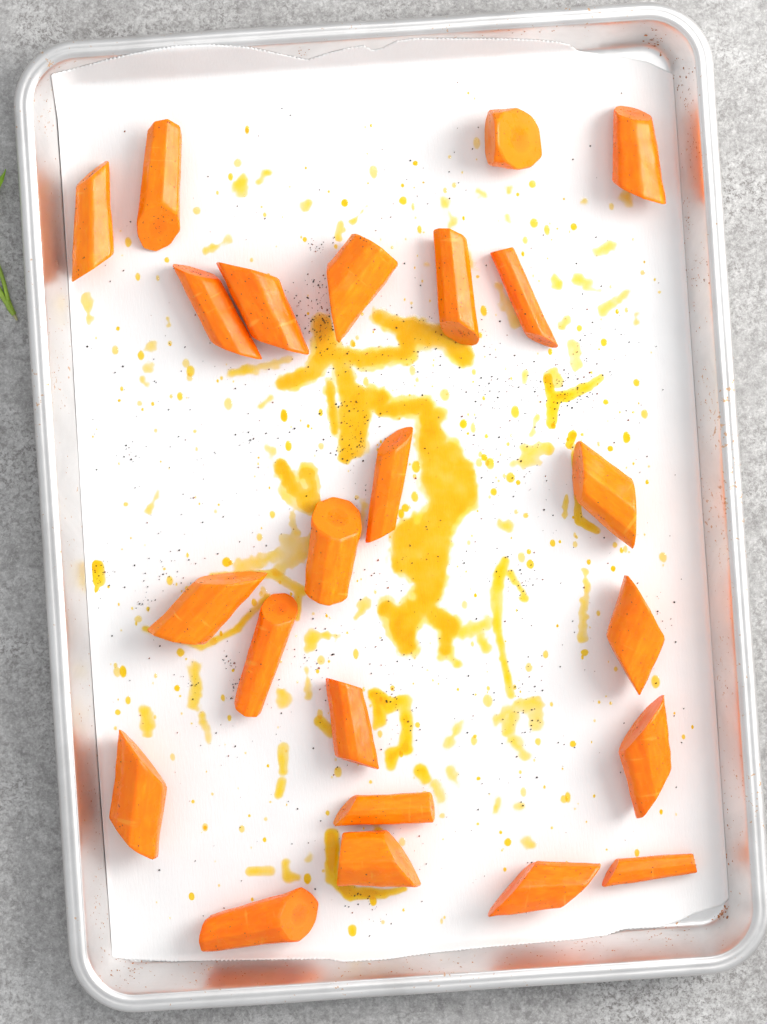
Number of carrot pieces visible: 23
